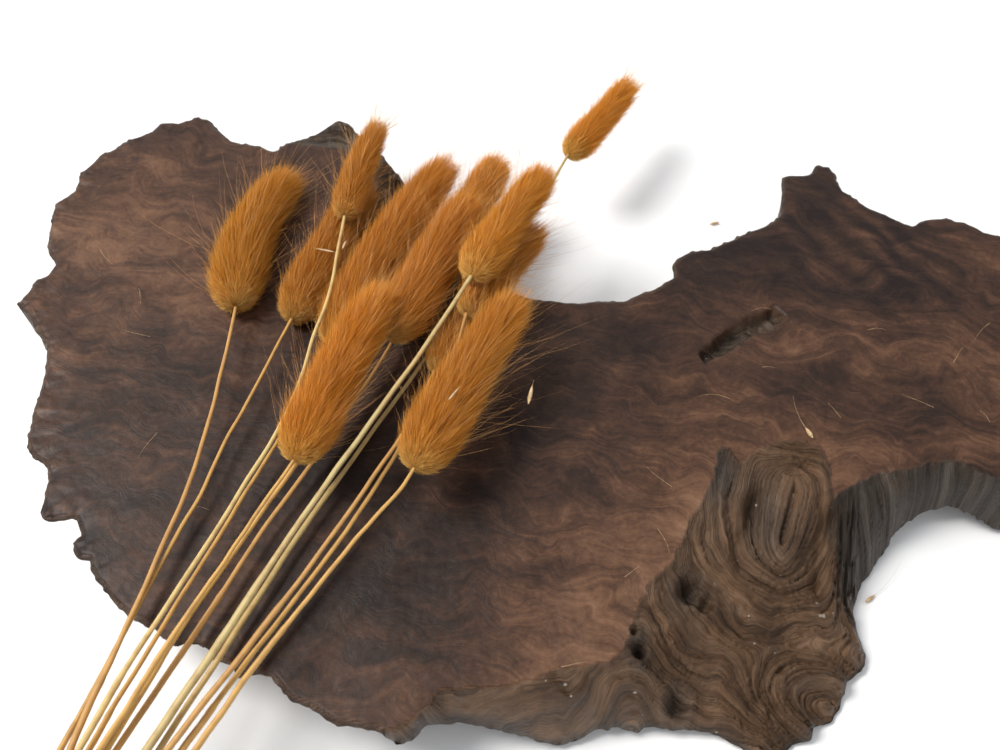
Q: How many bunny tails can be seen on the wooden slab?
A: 12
